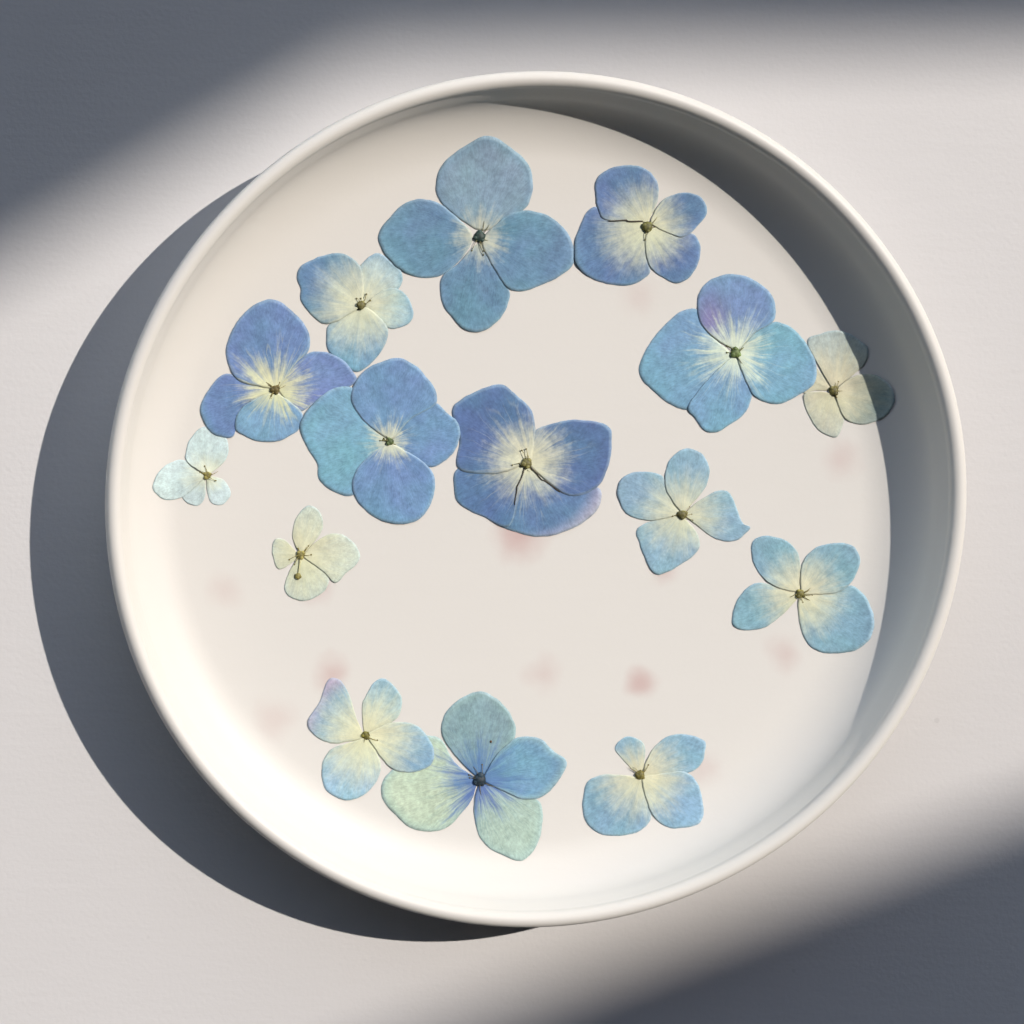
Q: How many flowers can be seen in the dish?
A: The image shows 15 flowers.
